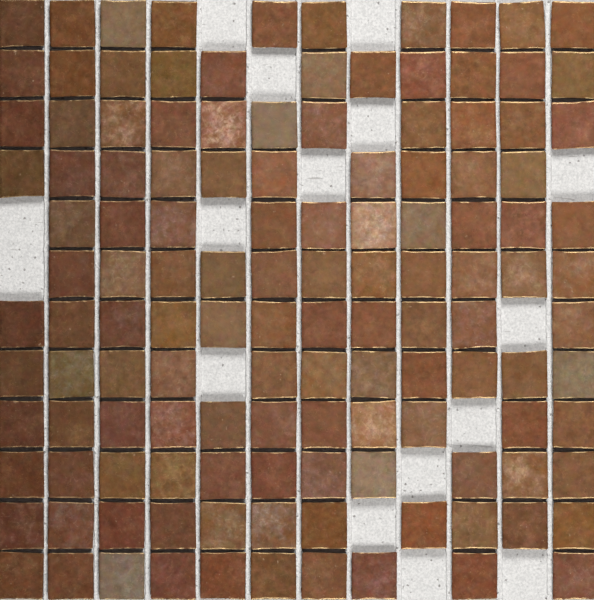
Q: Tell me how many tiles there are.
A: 128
